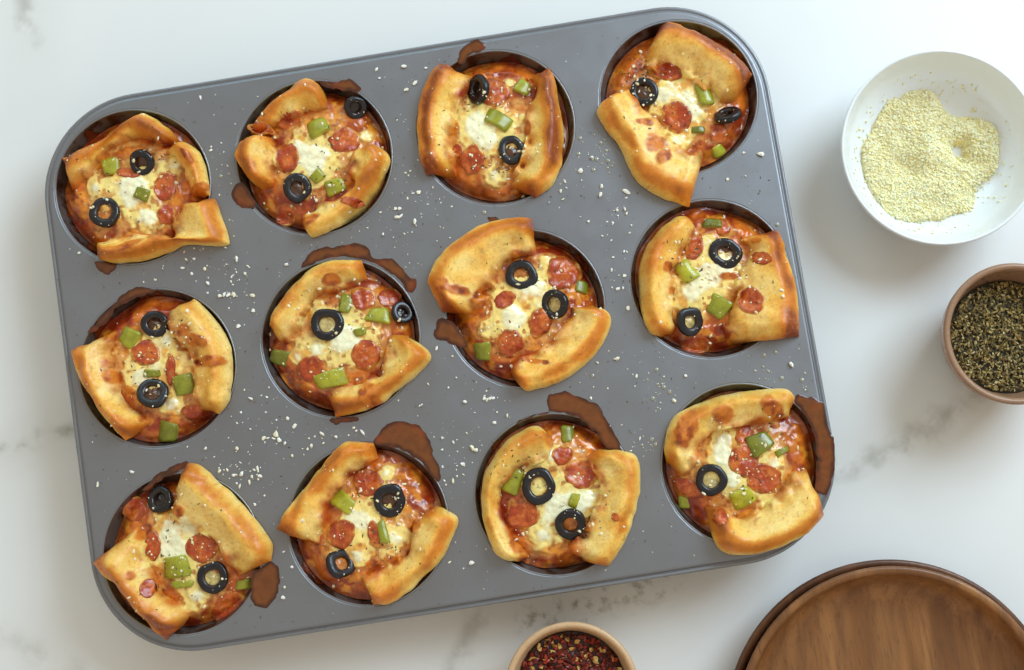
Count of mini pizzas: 12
